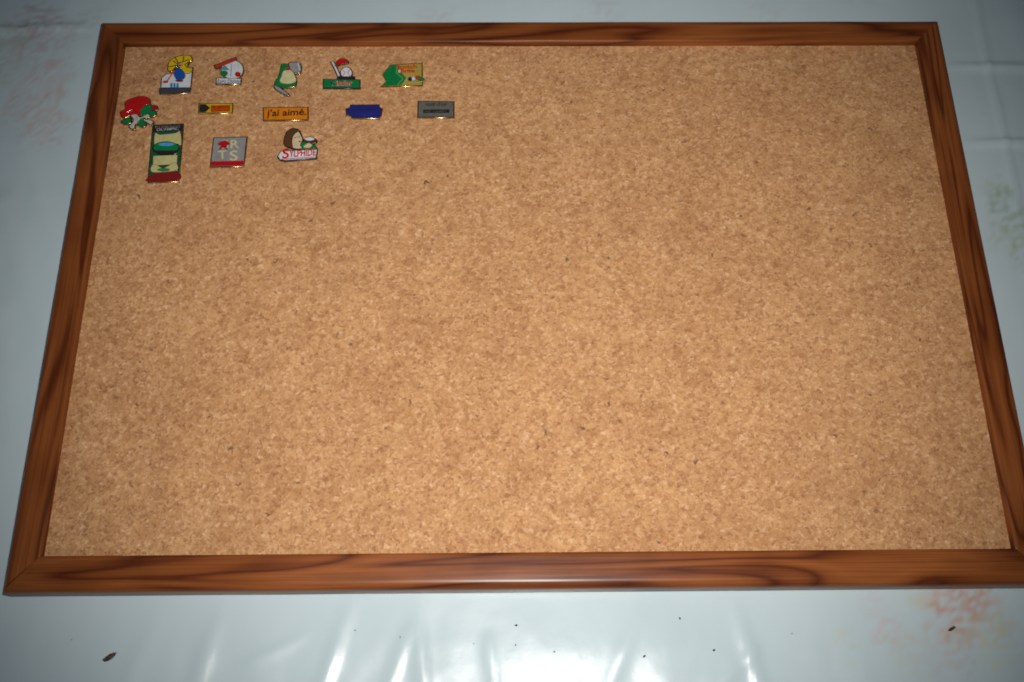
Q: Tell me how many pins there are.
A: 13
